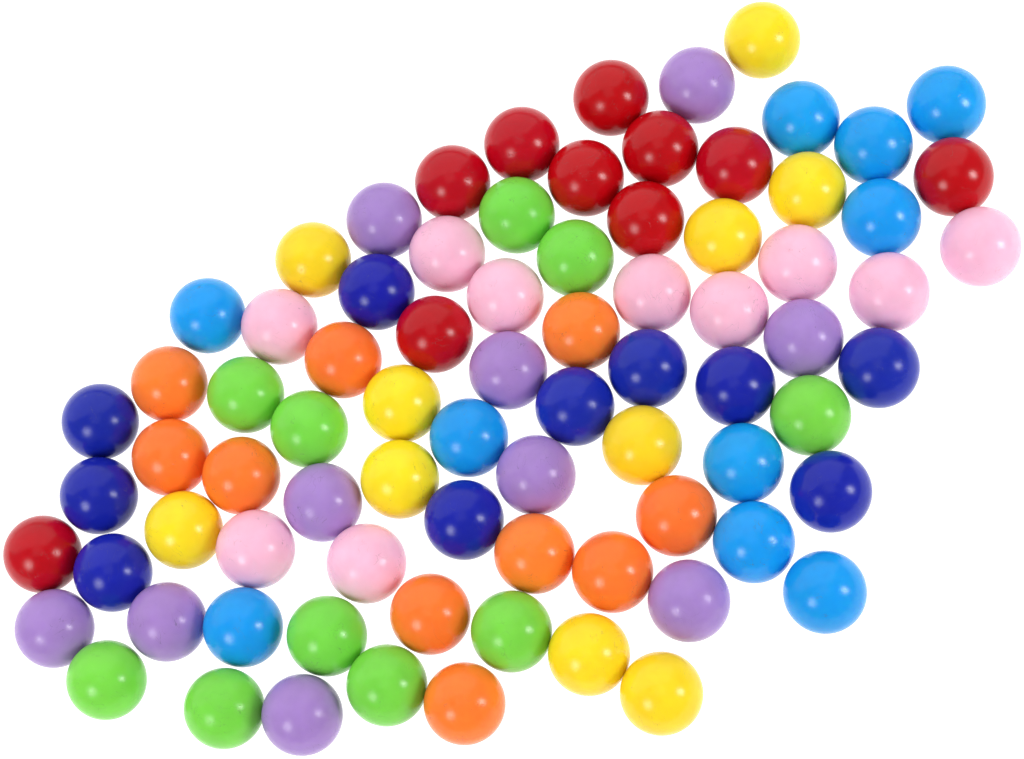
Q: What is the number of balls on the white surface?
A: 80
